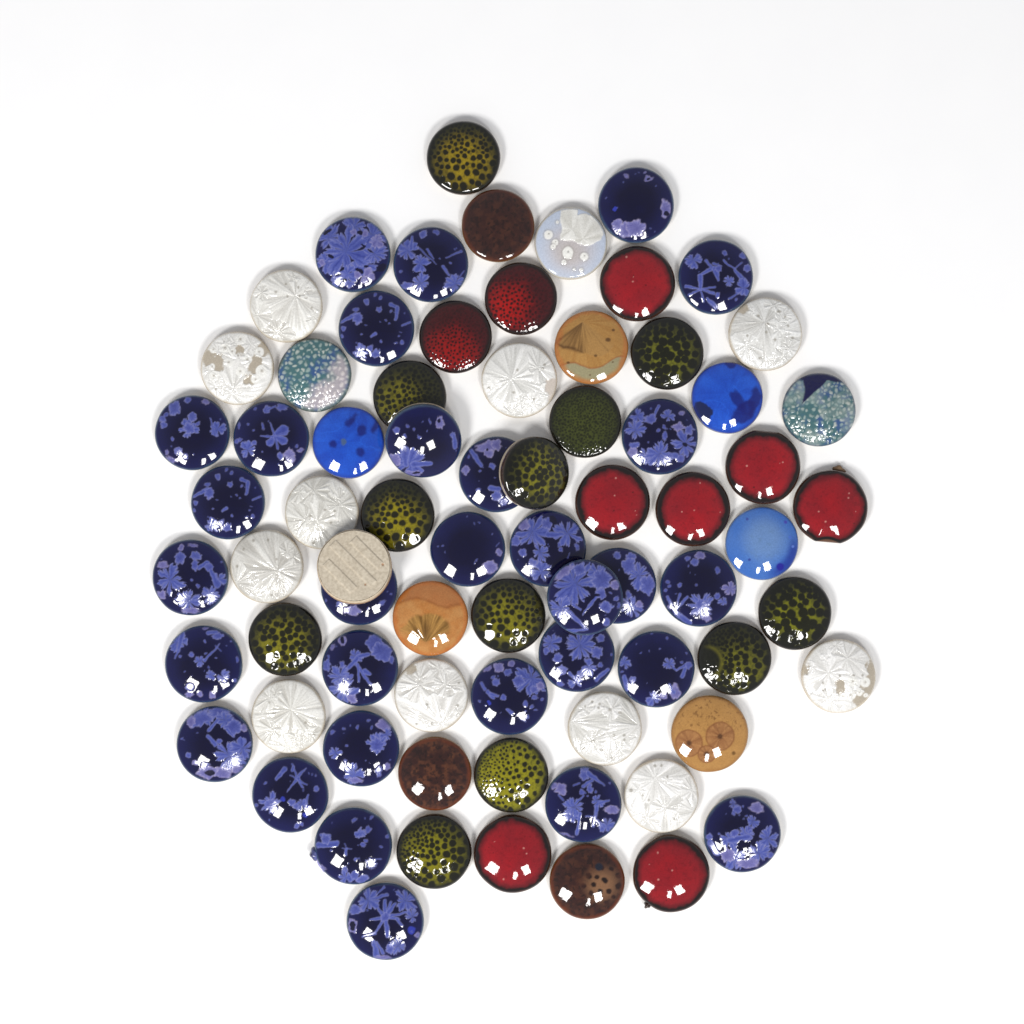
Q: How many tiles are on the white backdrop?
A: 75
